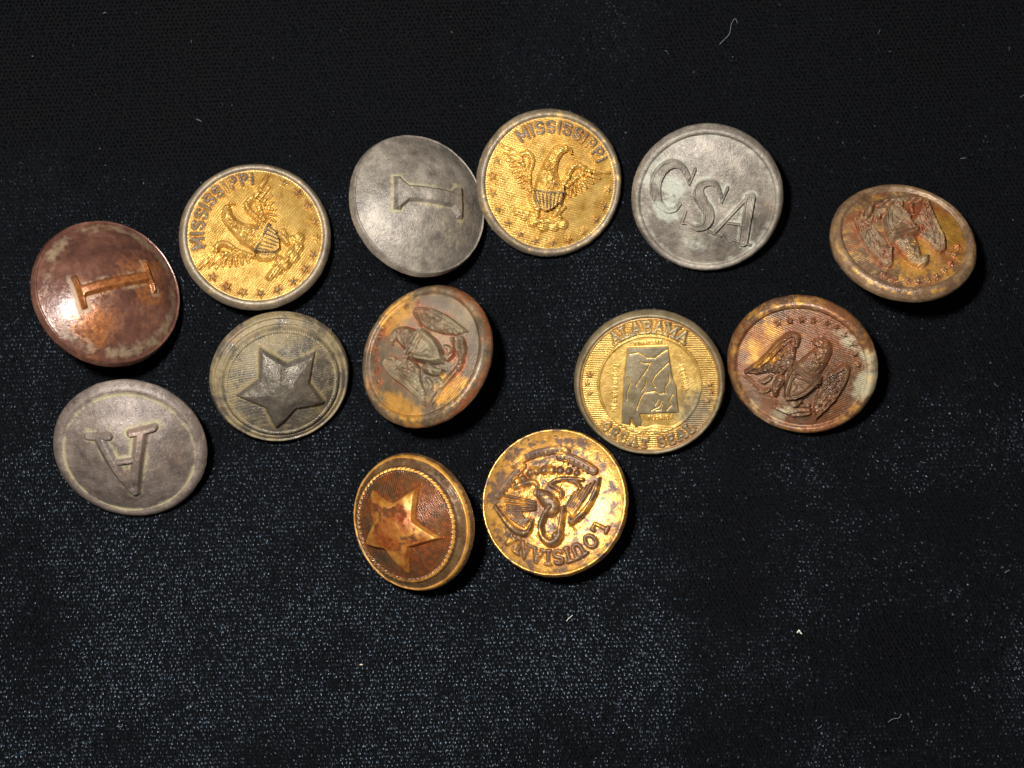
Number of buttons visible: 13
